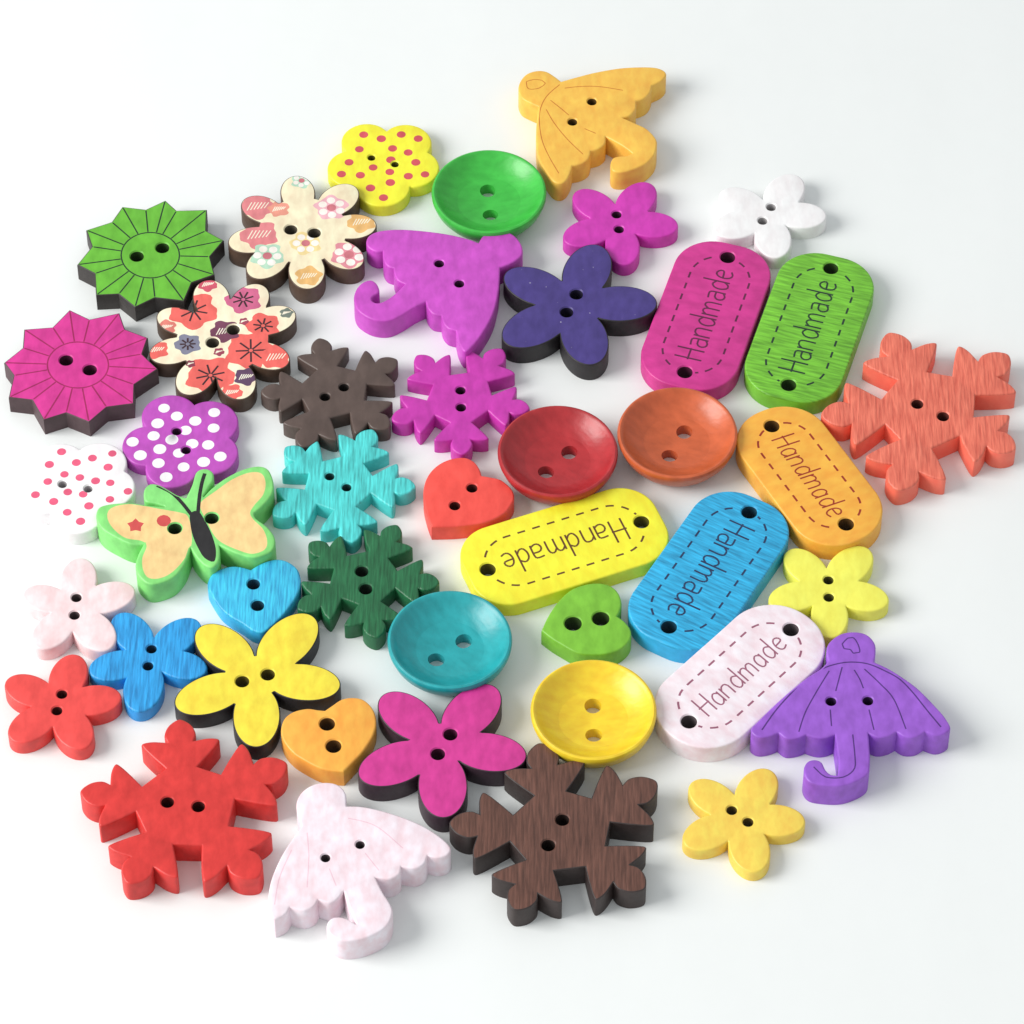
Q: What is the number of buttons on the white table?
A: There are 44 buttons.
